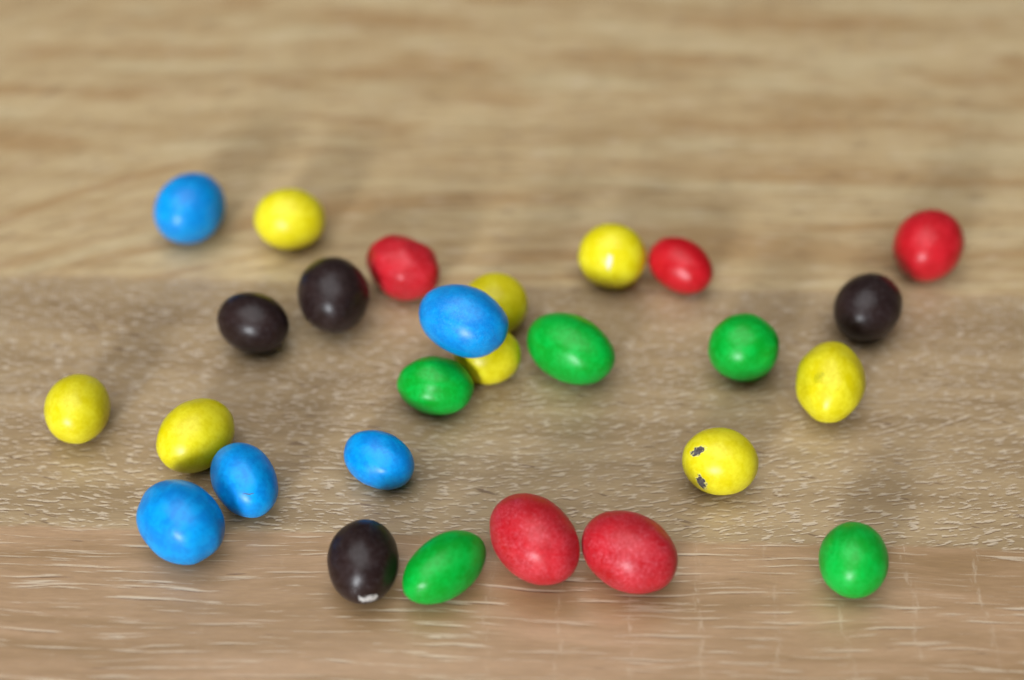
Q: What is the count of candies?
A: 27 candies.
